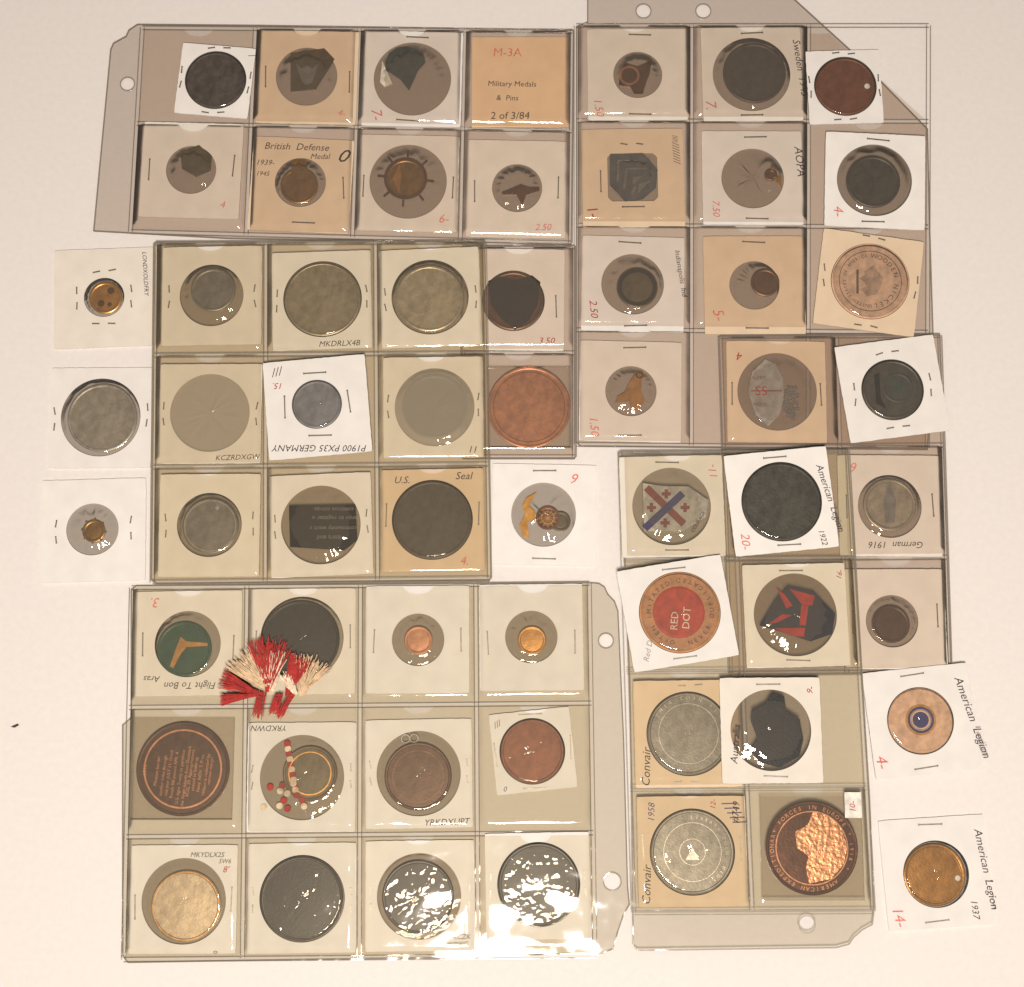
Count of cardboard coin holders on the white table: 55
